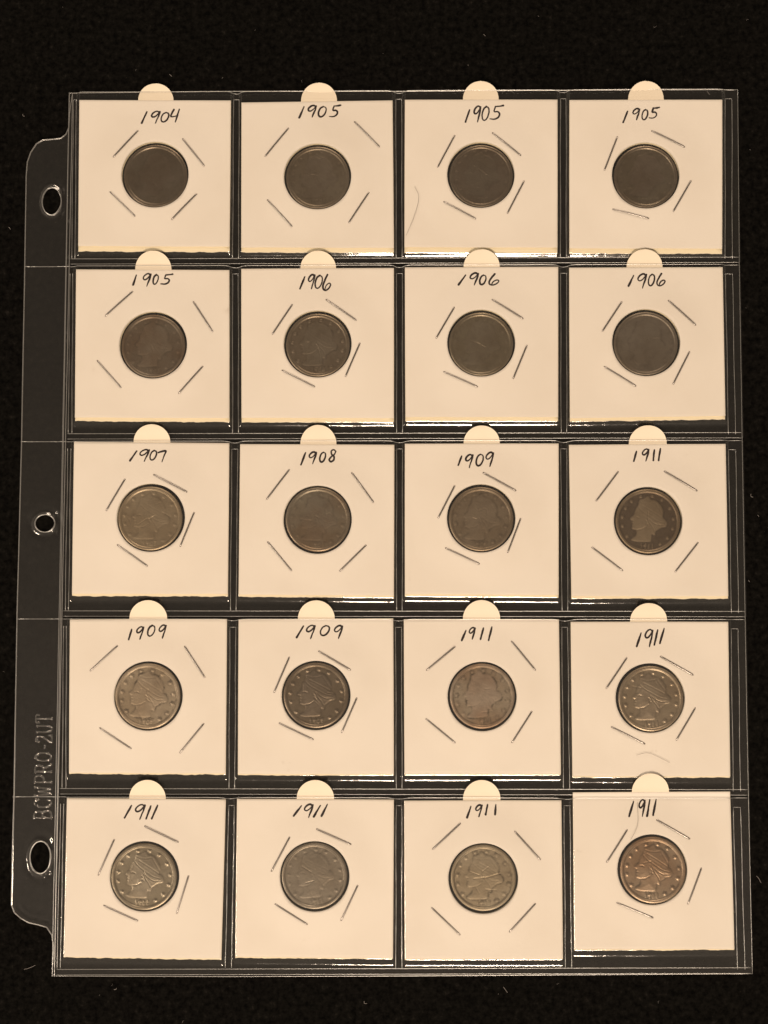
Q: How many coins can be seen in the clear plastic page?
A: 20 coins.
